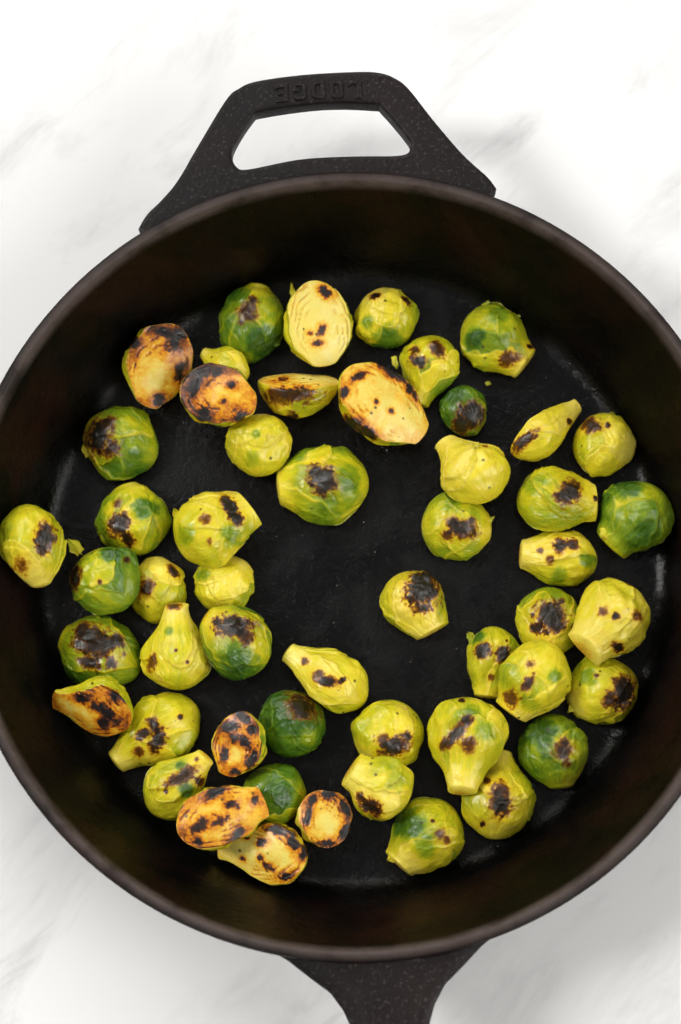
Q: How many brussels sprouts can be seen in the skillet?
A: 52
